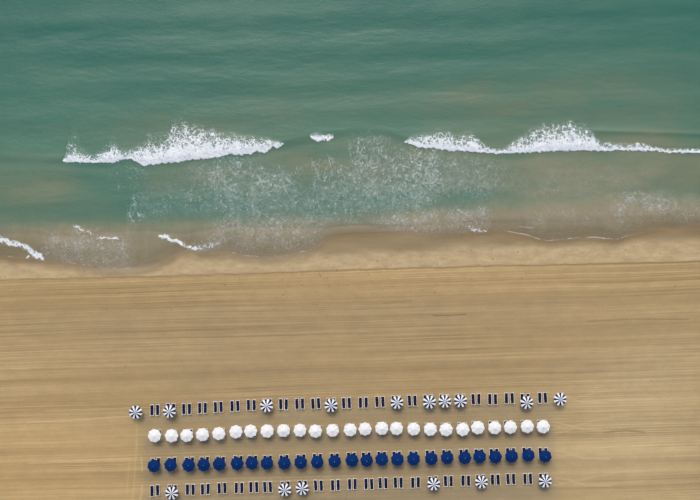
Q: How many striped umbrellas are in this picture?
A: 16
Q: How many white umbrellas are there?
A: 25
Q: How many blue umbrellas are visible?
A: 25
